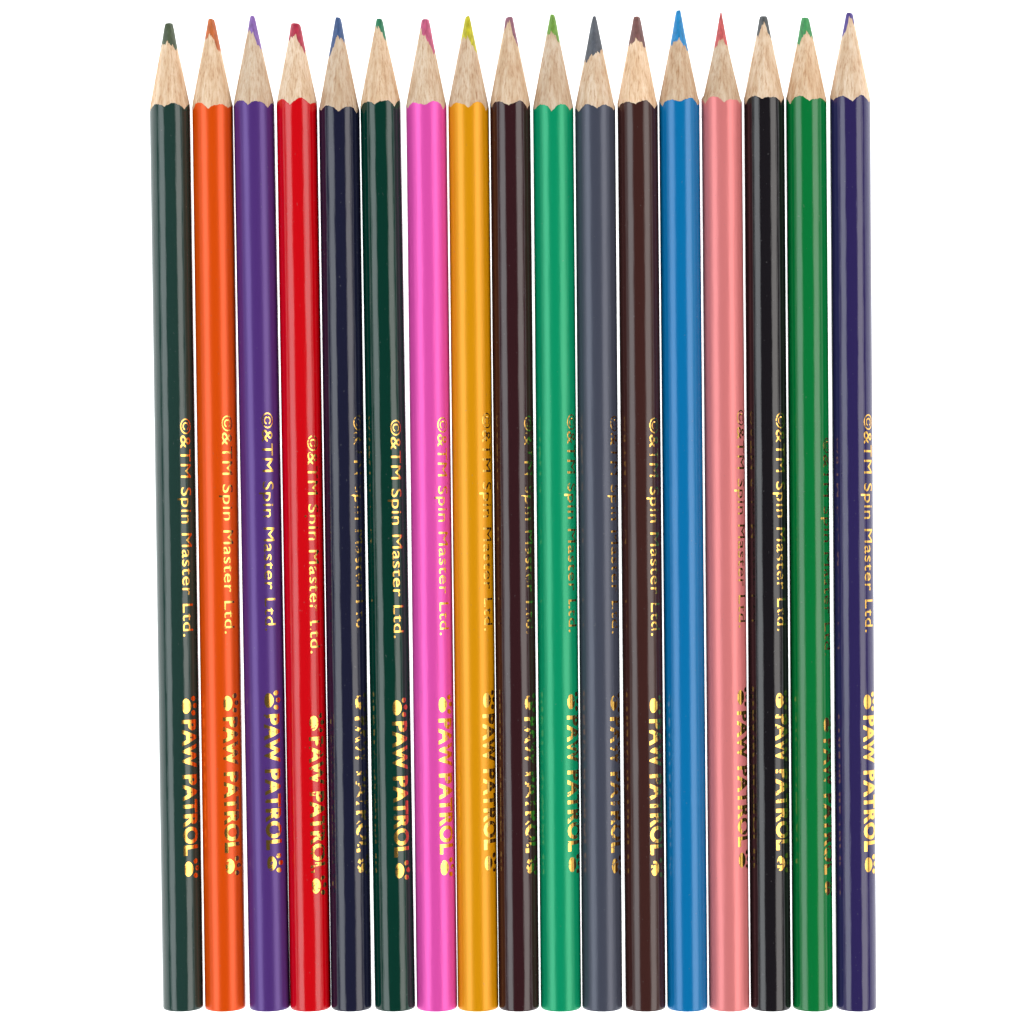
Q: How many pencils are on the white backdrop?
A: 17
